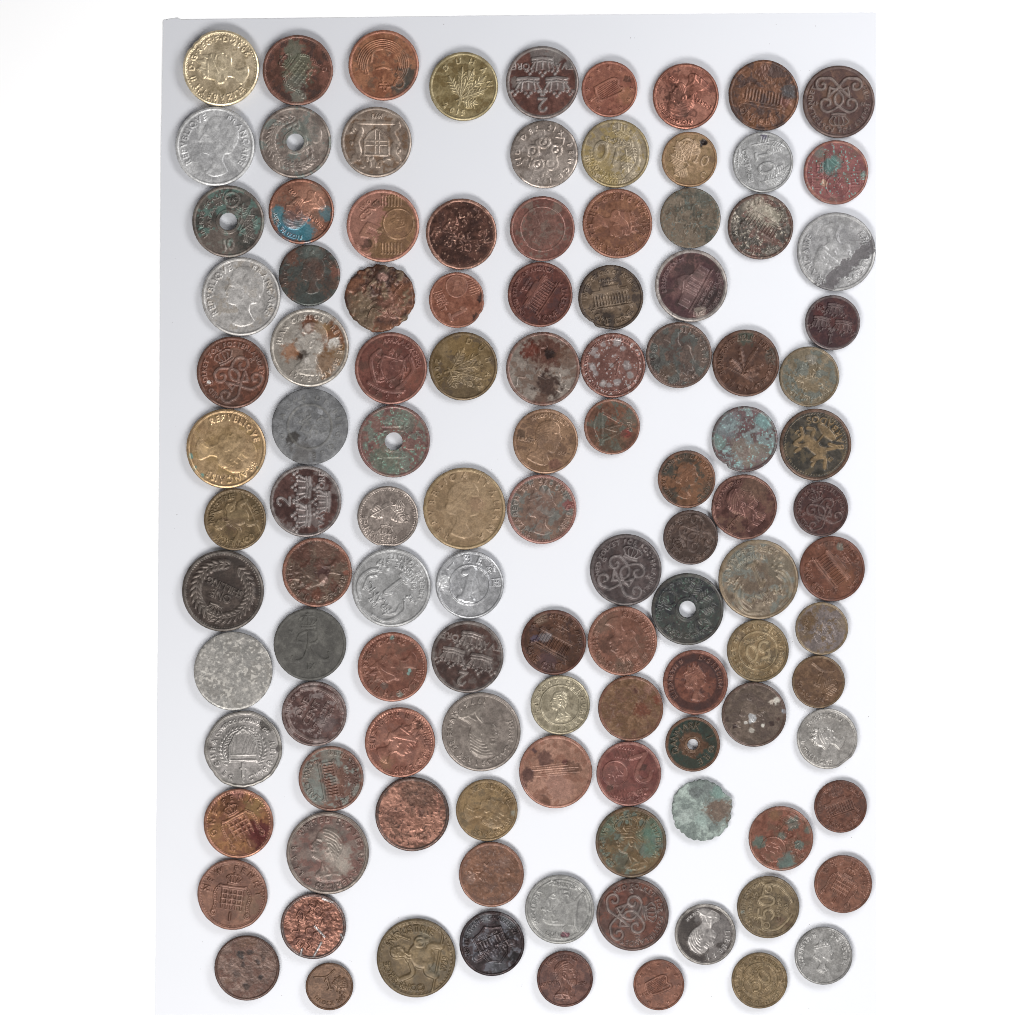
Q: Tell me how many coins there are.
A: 113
